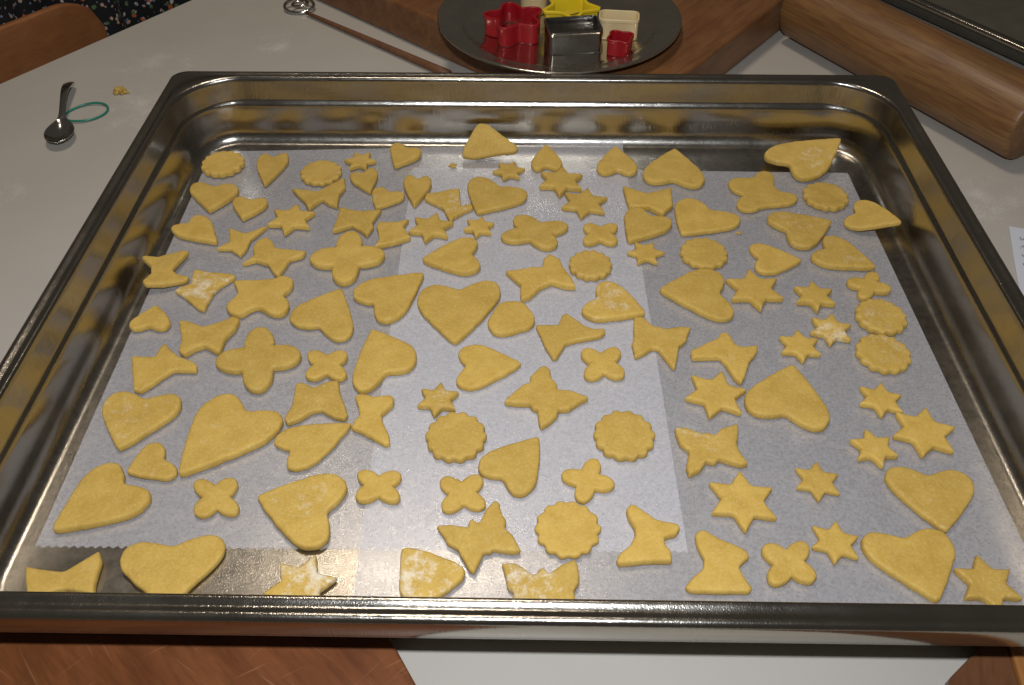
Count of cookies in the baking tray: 112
